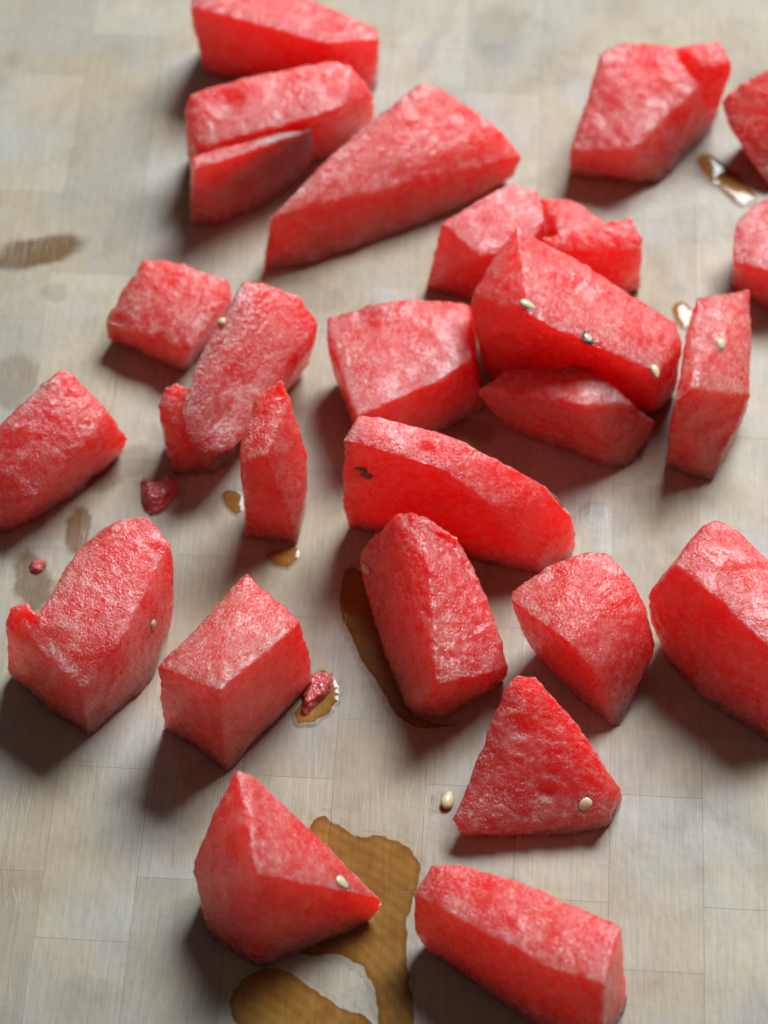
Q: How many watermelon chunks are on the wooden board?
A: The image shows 27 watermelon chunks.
